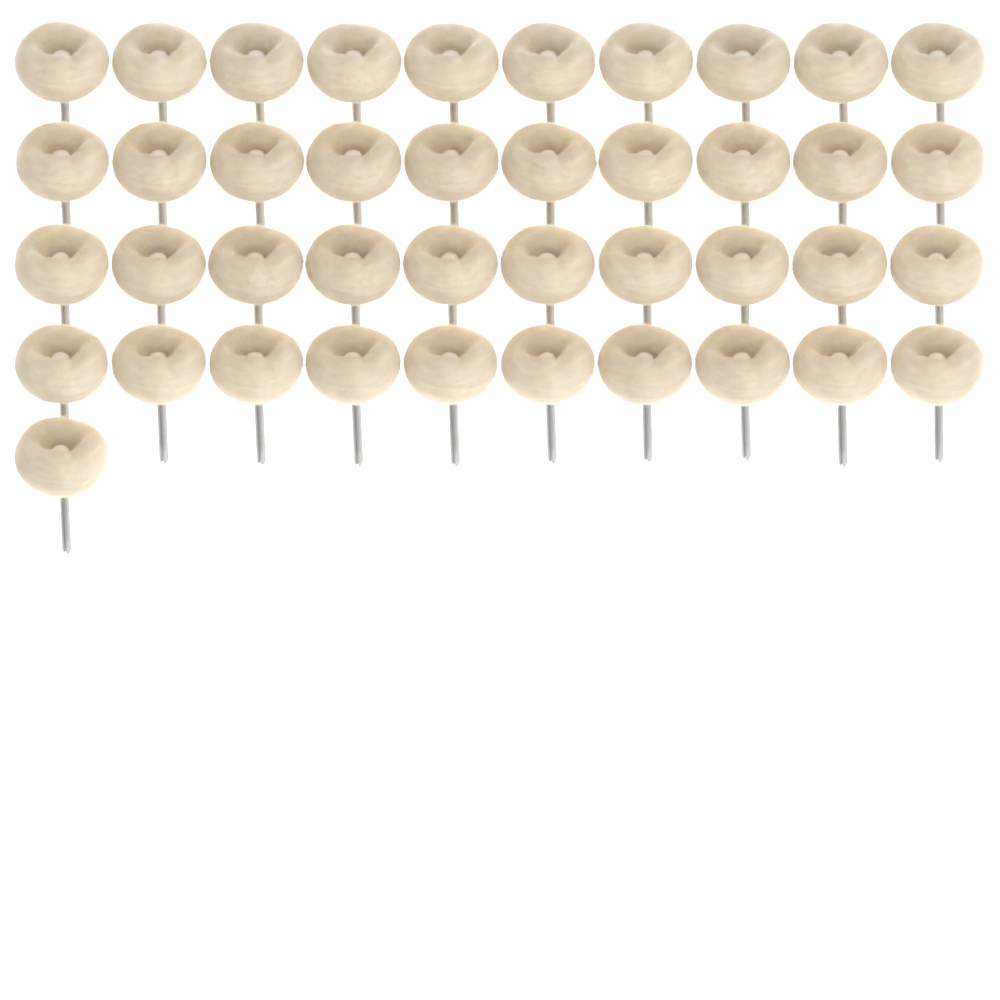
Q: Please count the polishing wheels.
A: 41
